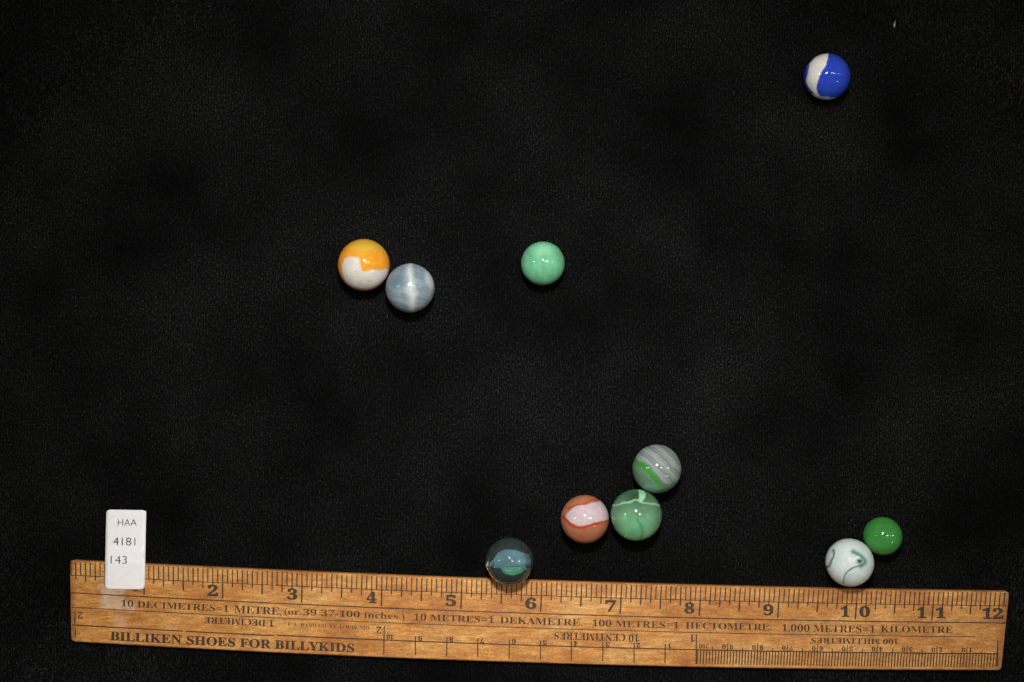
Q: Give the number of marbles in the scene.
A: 10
